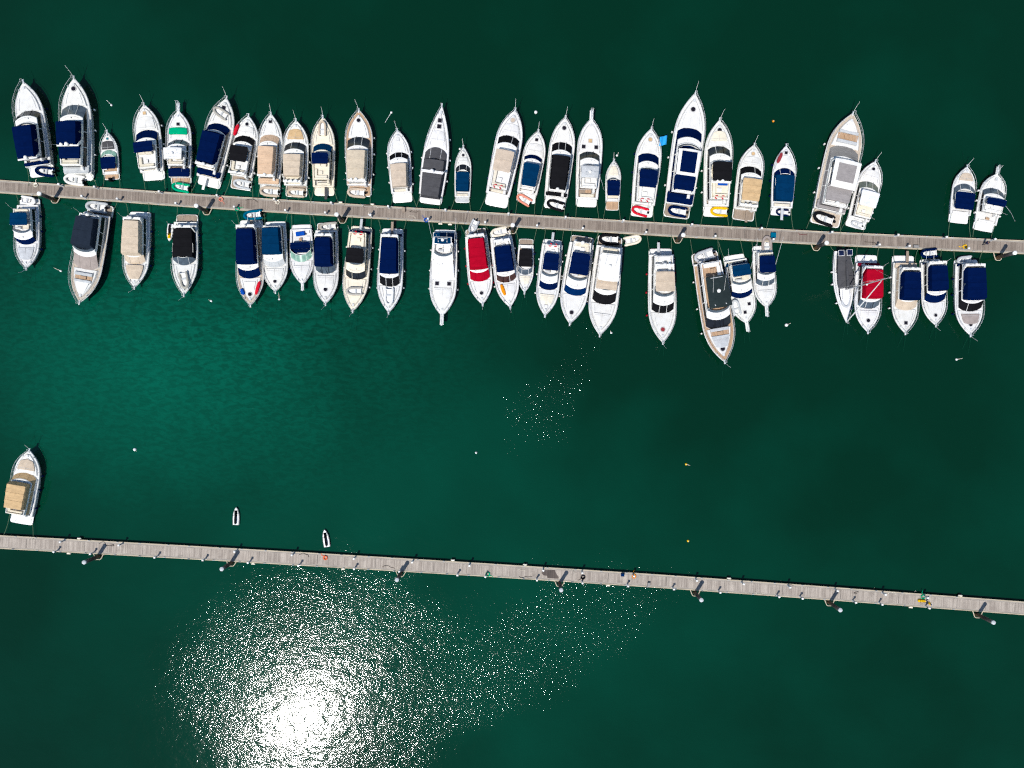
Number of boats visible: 56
